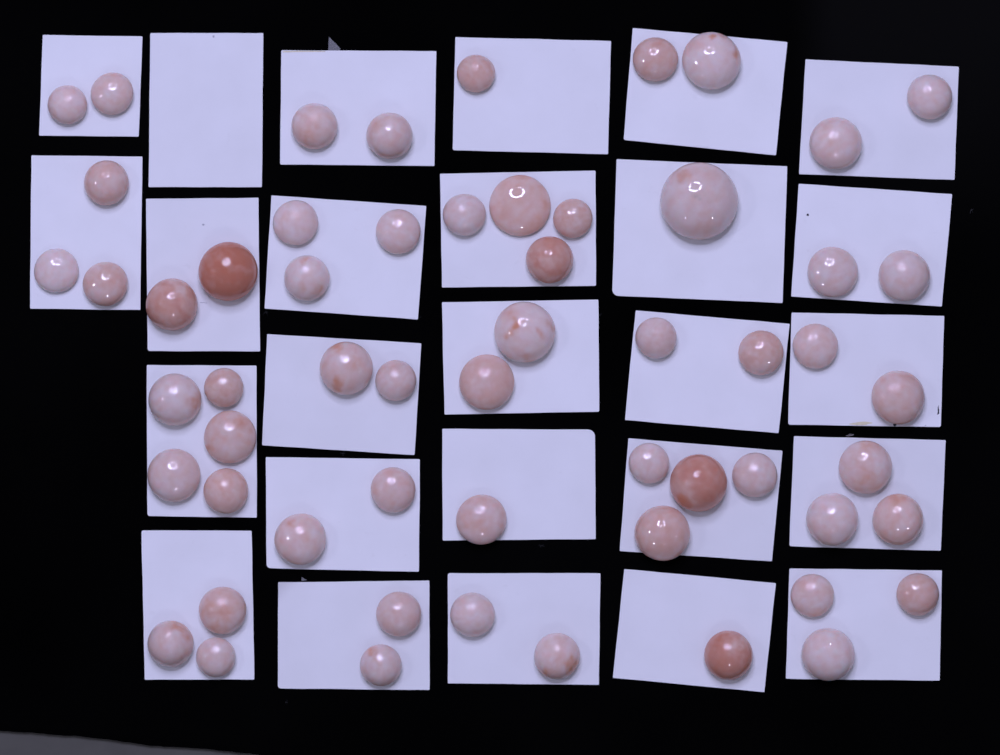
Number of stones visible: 58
